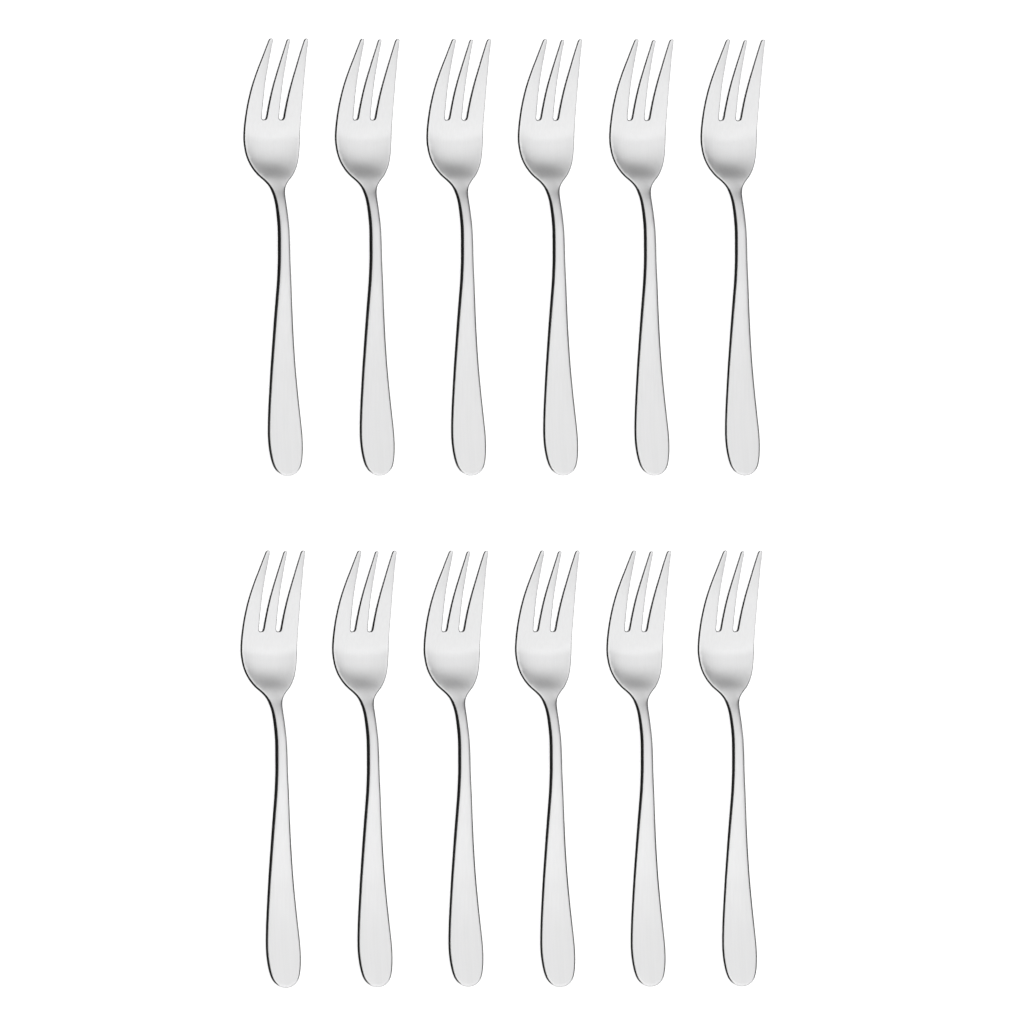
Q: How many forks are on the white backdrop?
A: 12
